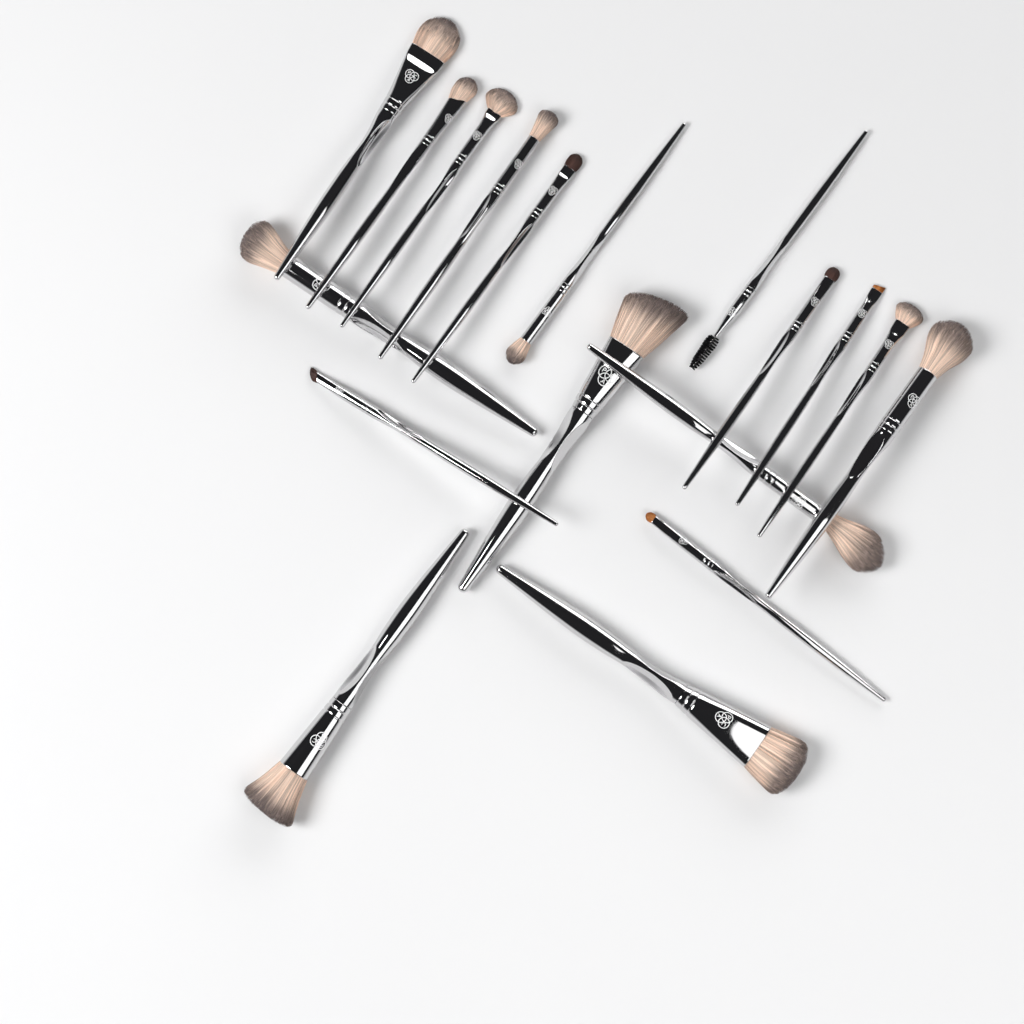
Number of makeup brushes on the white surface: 18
